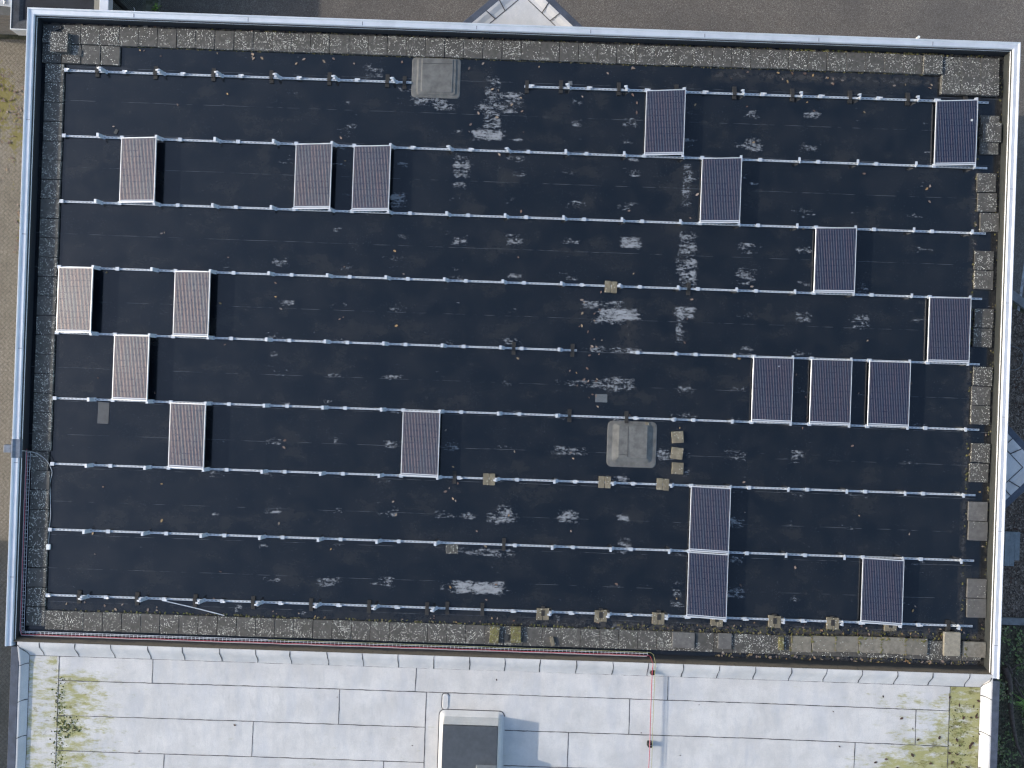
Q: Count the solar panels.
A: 19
